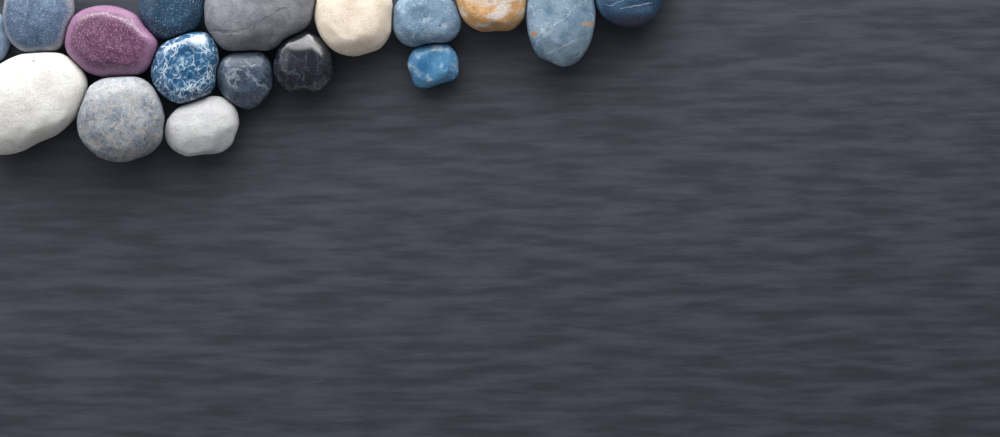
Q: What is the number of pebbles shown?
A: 17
